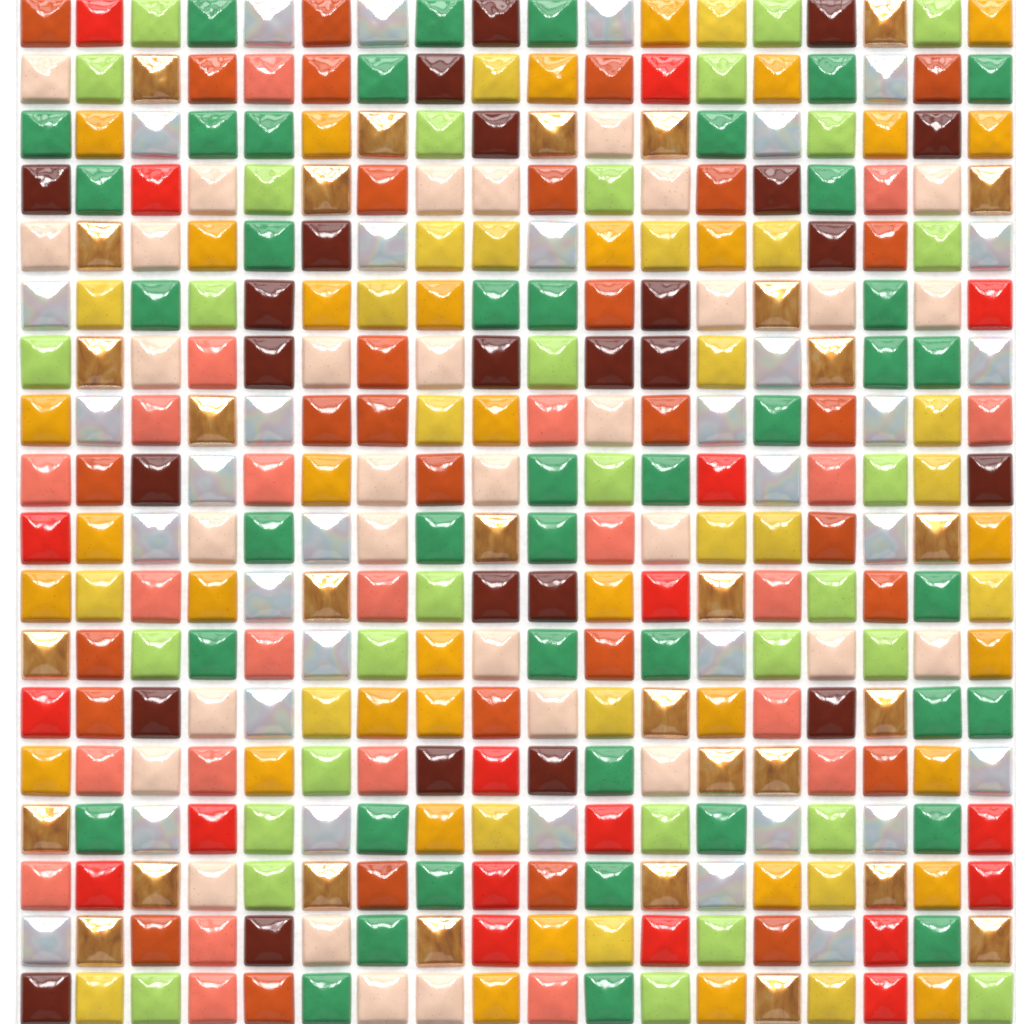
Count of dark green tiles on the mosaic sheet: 42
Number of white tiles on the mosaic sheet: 34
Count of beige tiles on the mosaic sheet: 32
